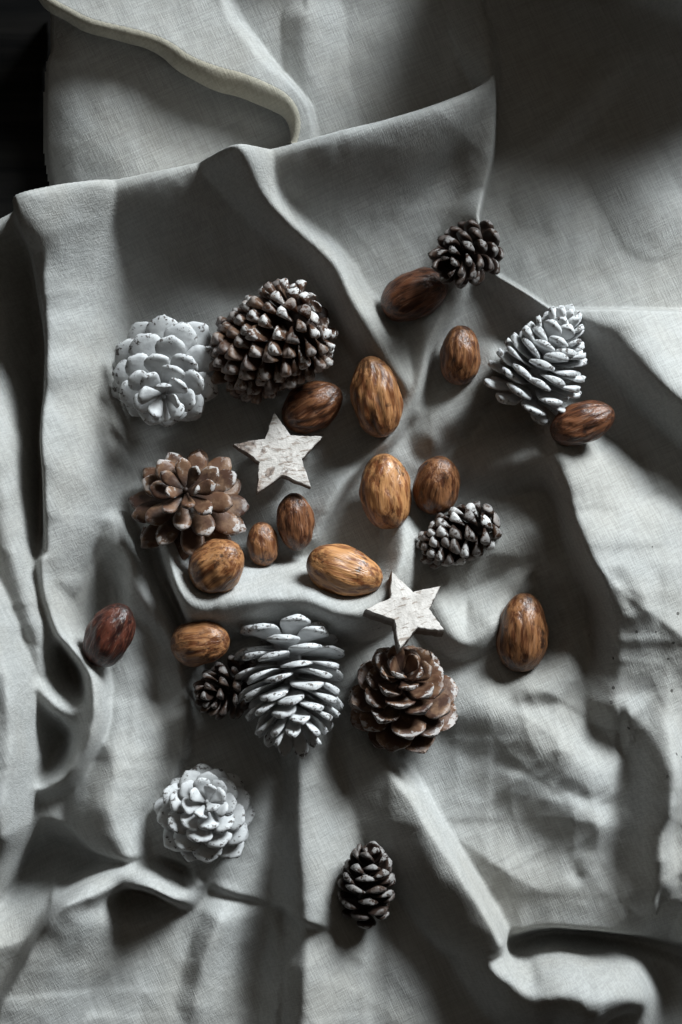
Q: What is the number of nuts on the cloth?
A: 14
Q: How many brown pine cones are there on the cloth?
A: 7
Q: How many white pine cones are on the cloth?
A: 4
